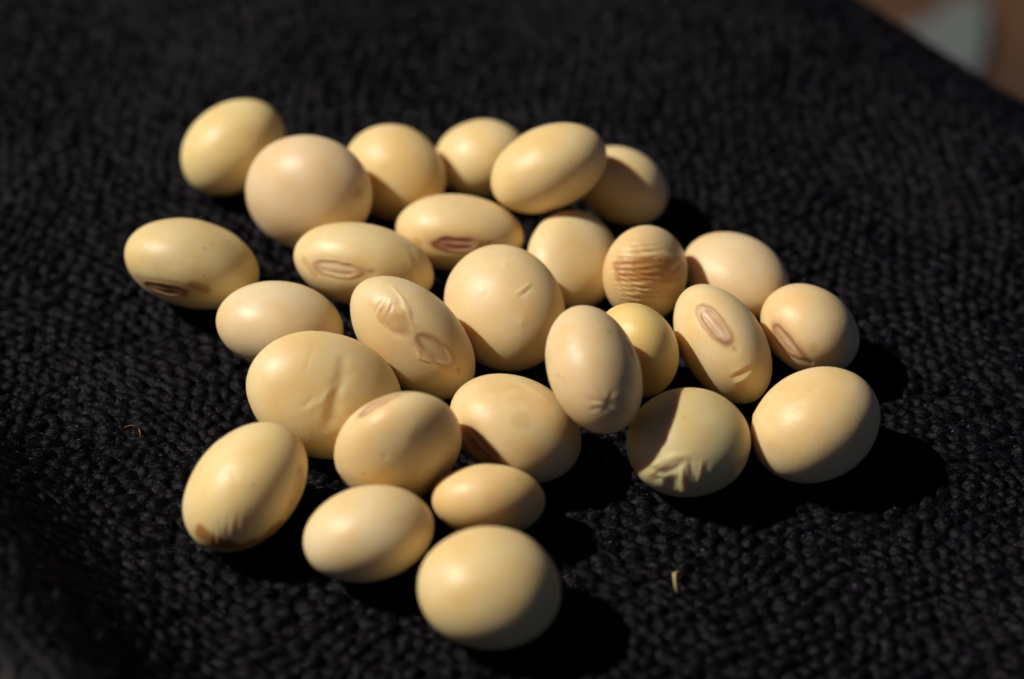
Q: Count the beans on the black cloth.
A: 28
